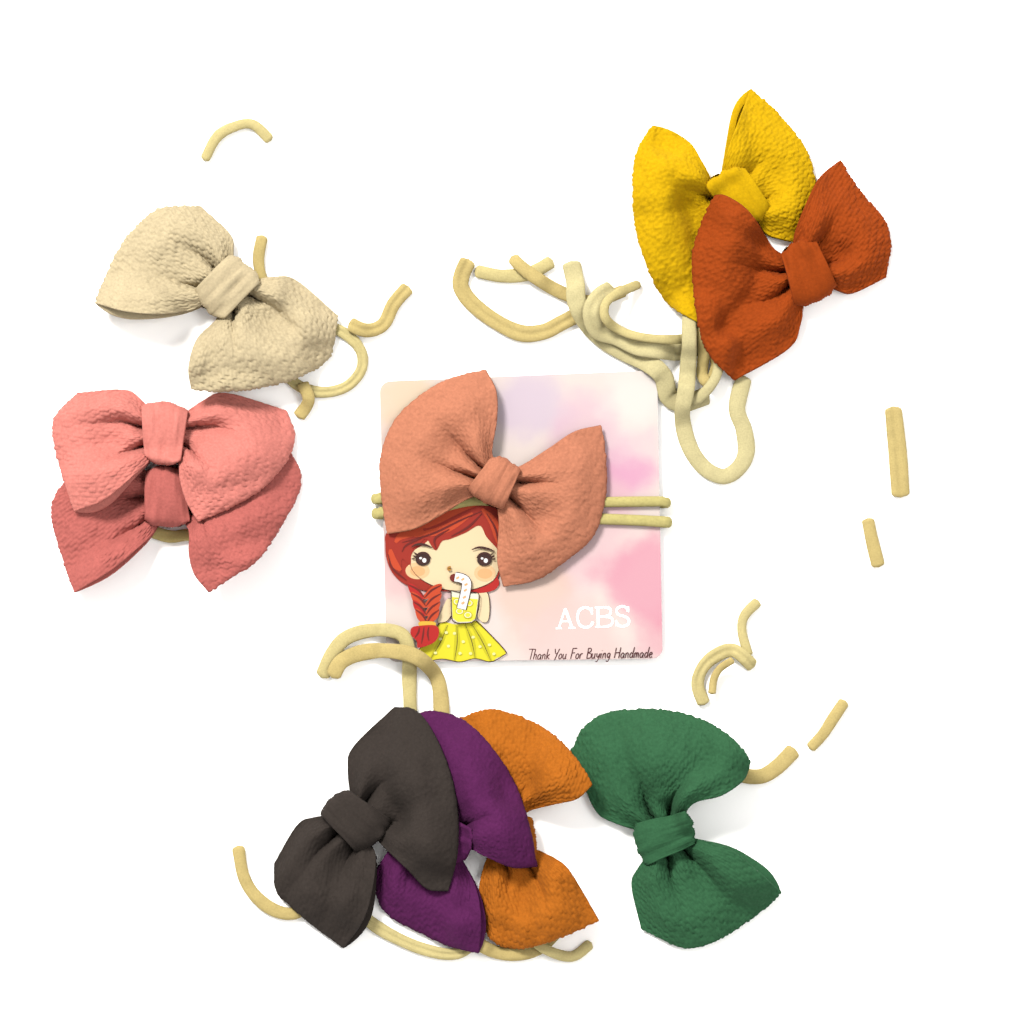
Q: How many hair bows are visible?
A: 10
